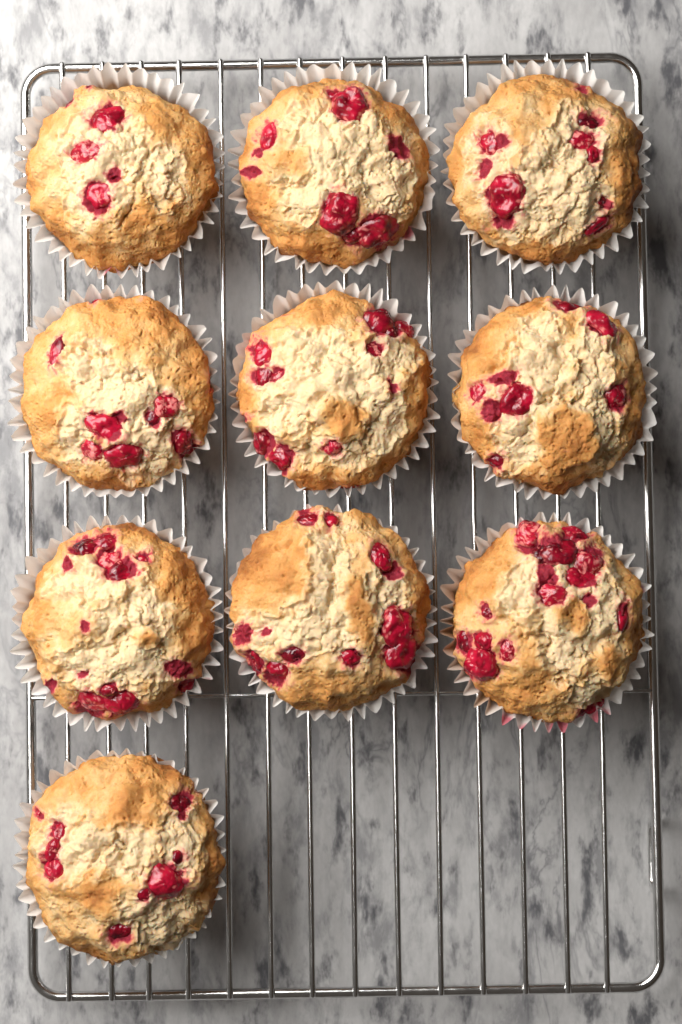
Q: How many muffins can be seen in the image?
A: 10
